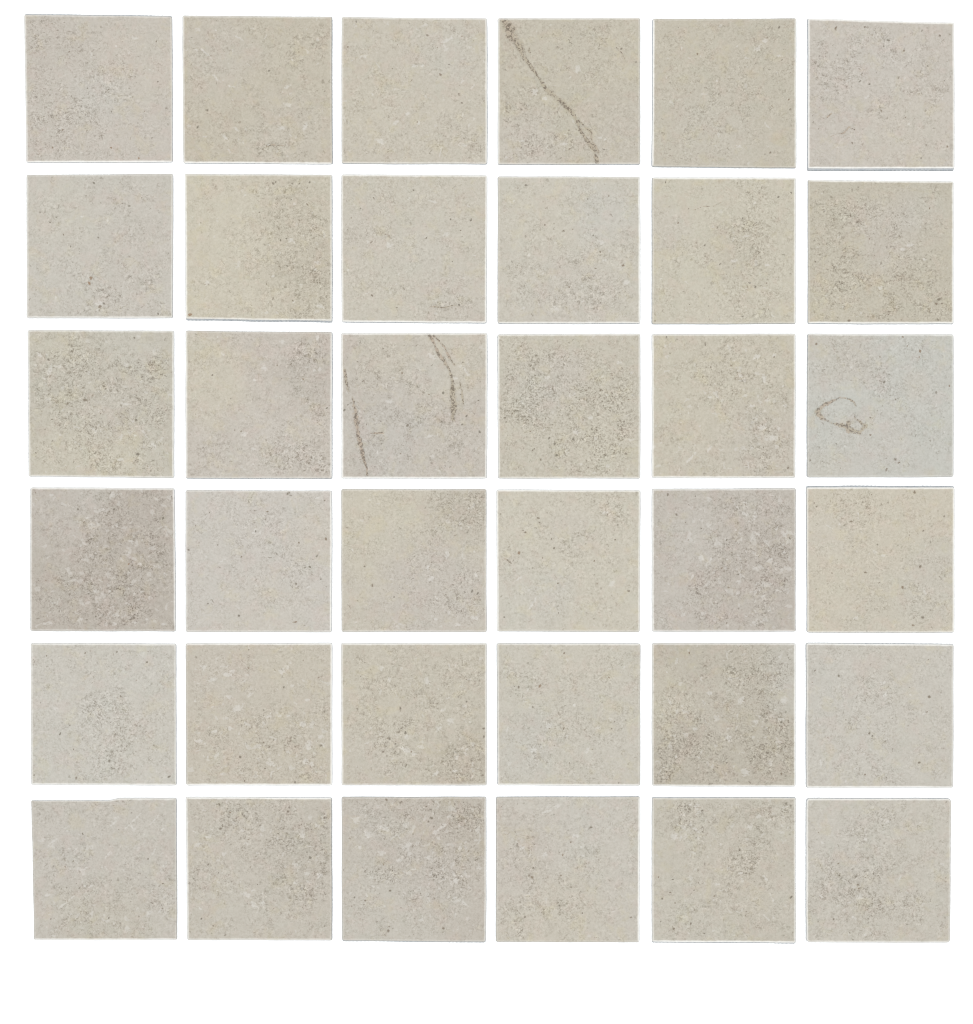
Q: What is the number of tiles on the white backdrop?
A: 36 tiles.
